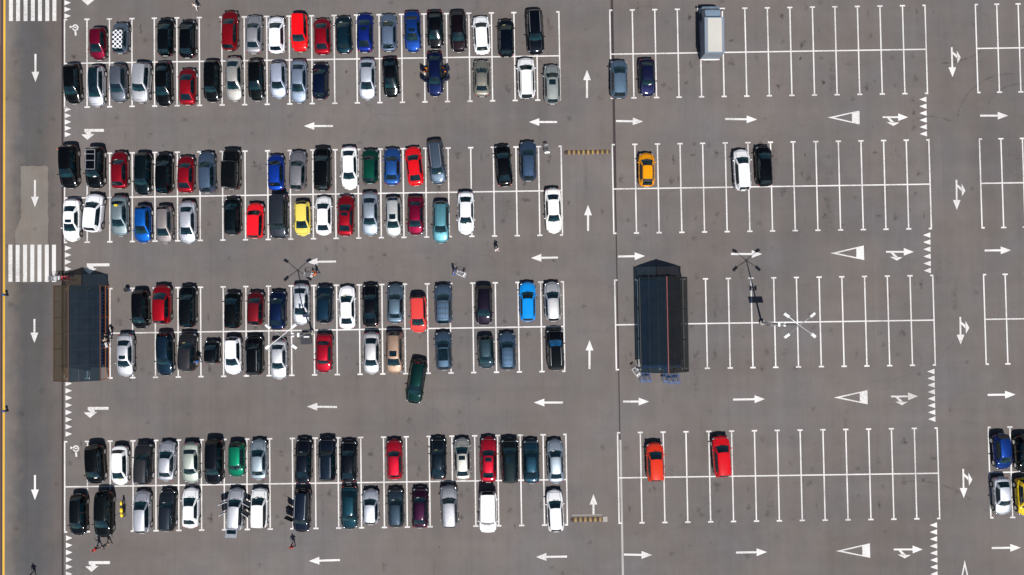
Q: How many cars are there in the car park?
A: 147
